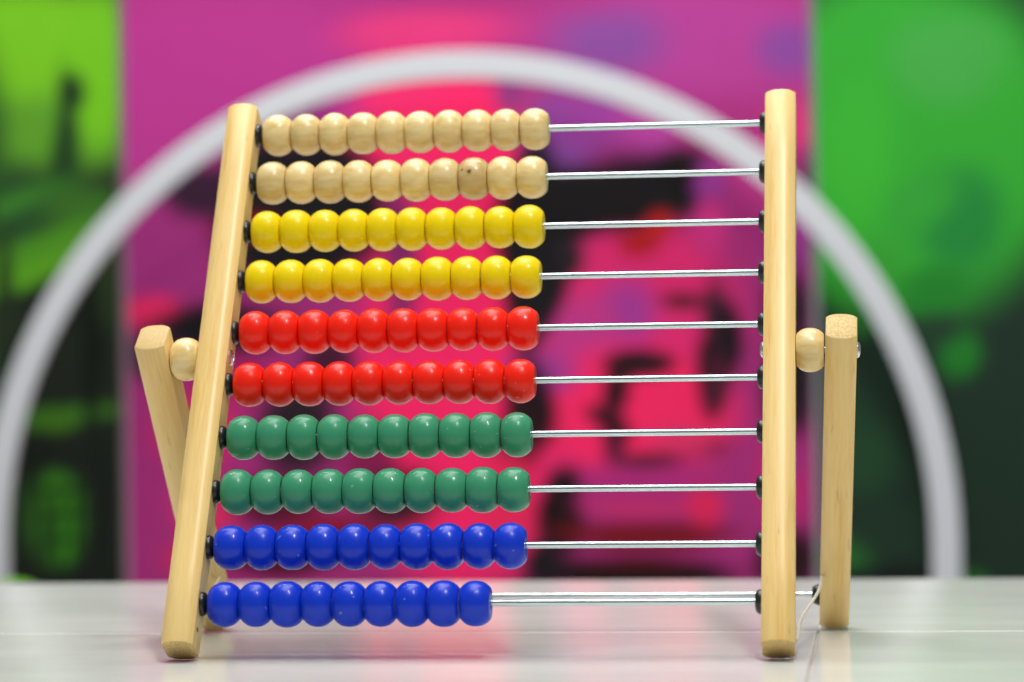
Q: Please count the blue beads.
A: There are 19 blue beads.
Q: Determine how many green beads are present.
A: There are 20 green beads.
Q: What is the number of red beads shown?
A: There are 20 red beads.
